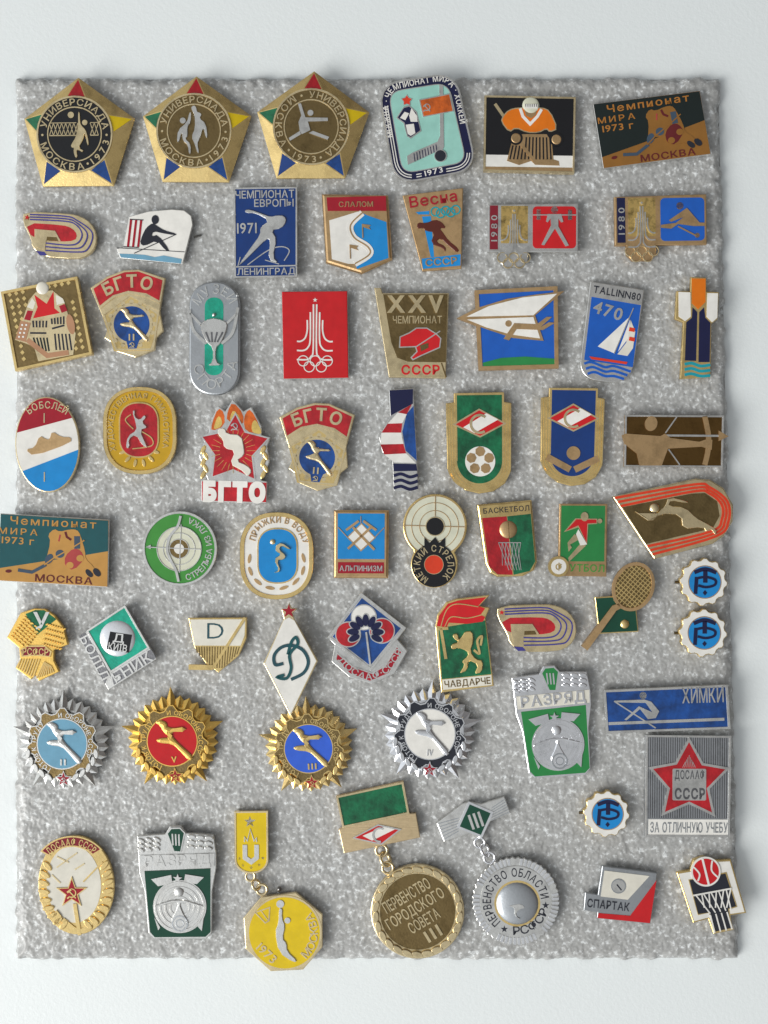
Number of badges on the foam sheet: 62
